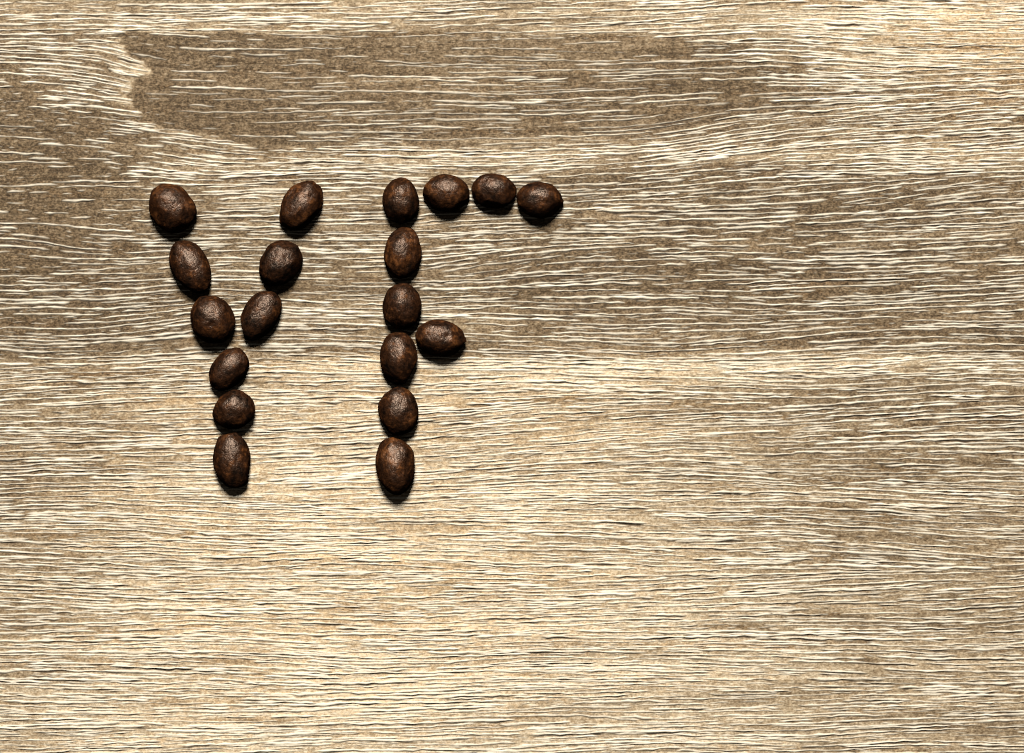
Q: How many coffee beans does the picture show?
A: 19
